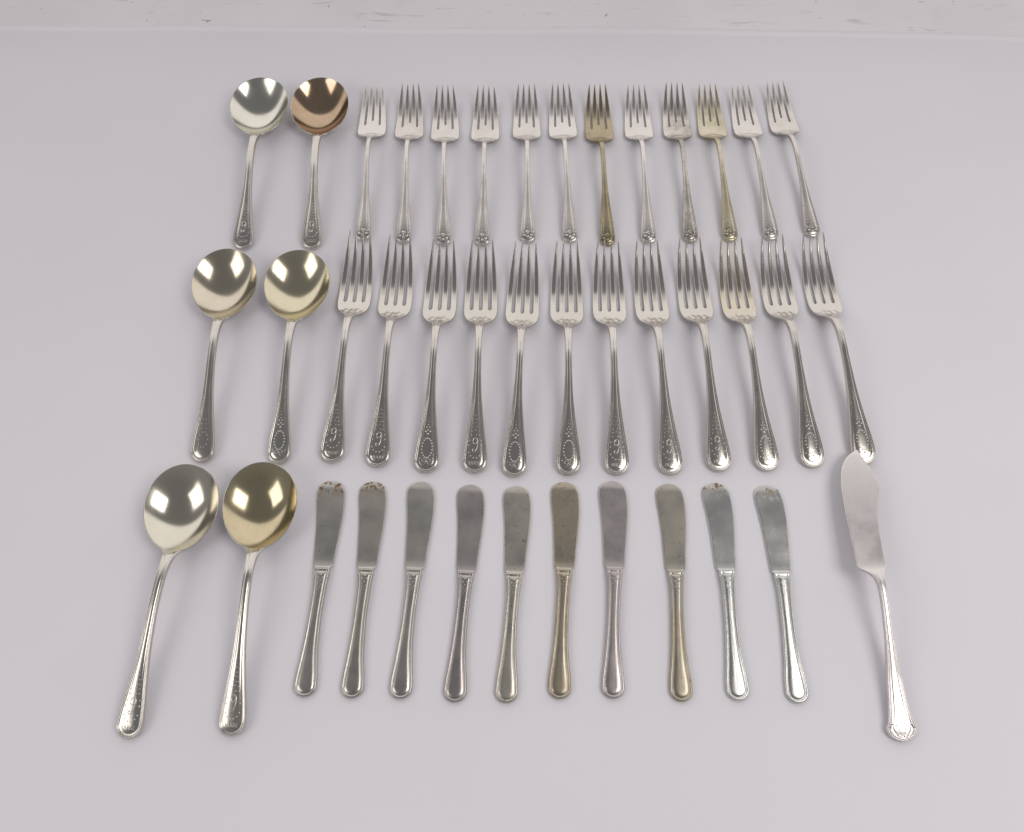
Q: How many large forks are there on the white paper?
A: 12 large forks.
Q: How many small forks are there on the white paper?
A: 12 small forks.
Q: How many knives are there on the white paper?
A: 11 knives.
